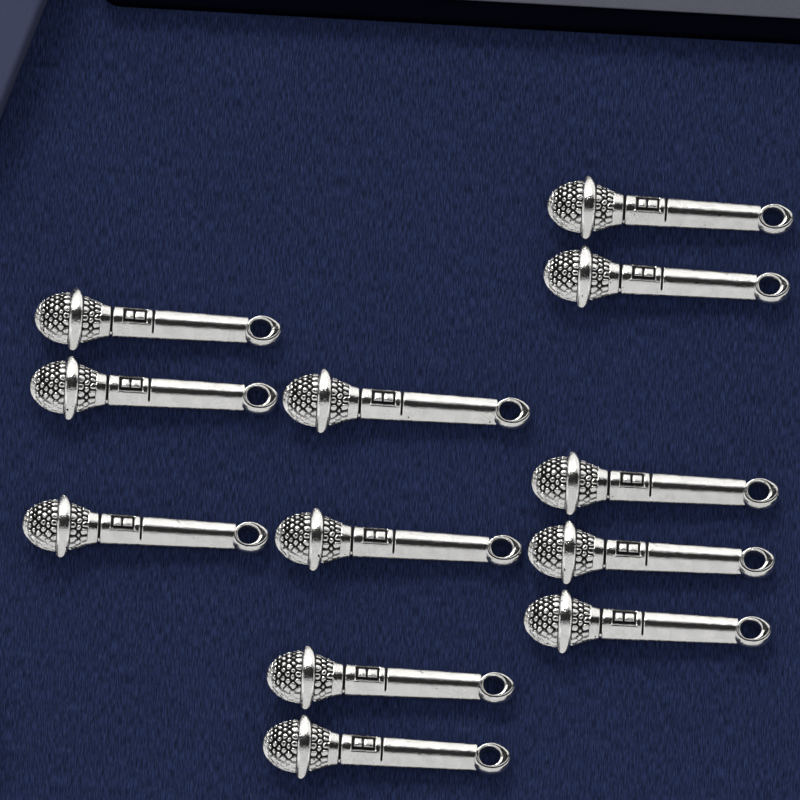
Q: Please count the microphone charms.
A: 12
